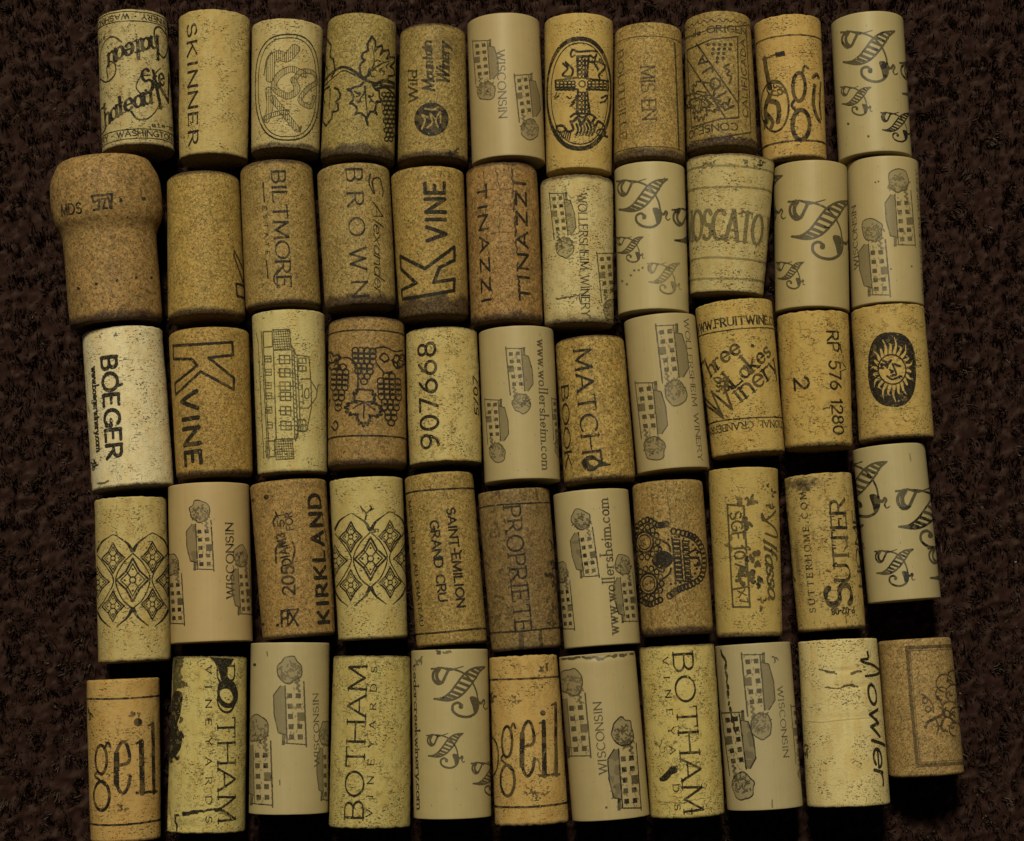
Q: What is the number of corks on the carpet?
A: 55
